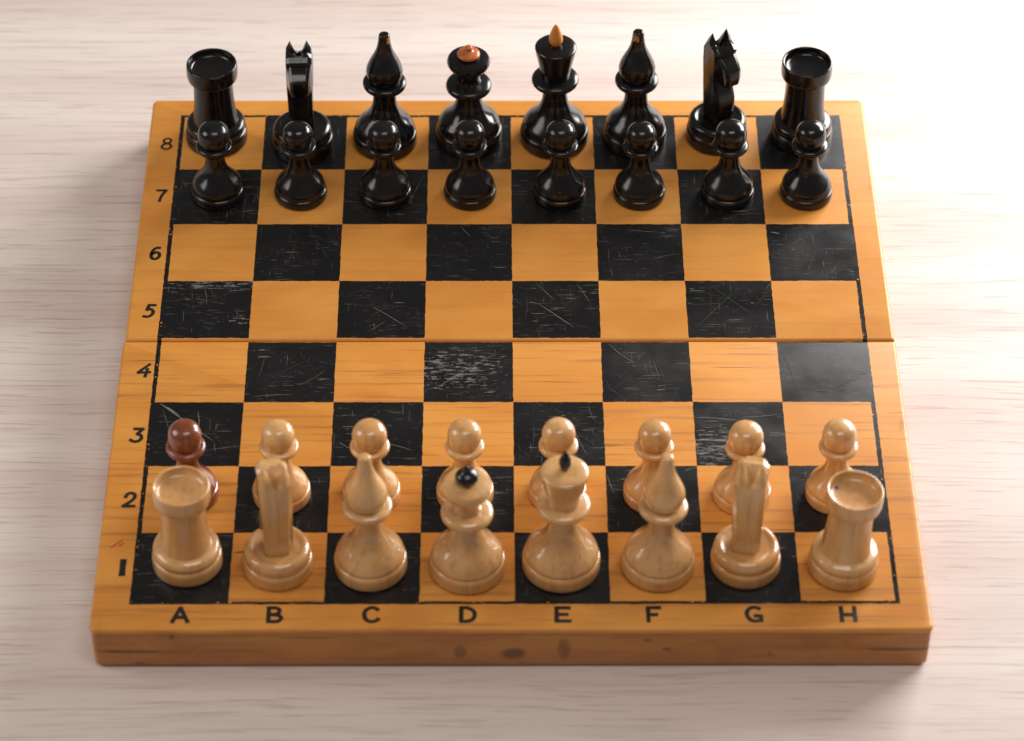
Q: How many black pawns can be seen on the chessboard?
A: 8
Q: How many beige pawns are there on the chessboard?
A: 7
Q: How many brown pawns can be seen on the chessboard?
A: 1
